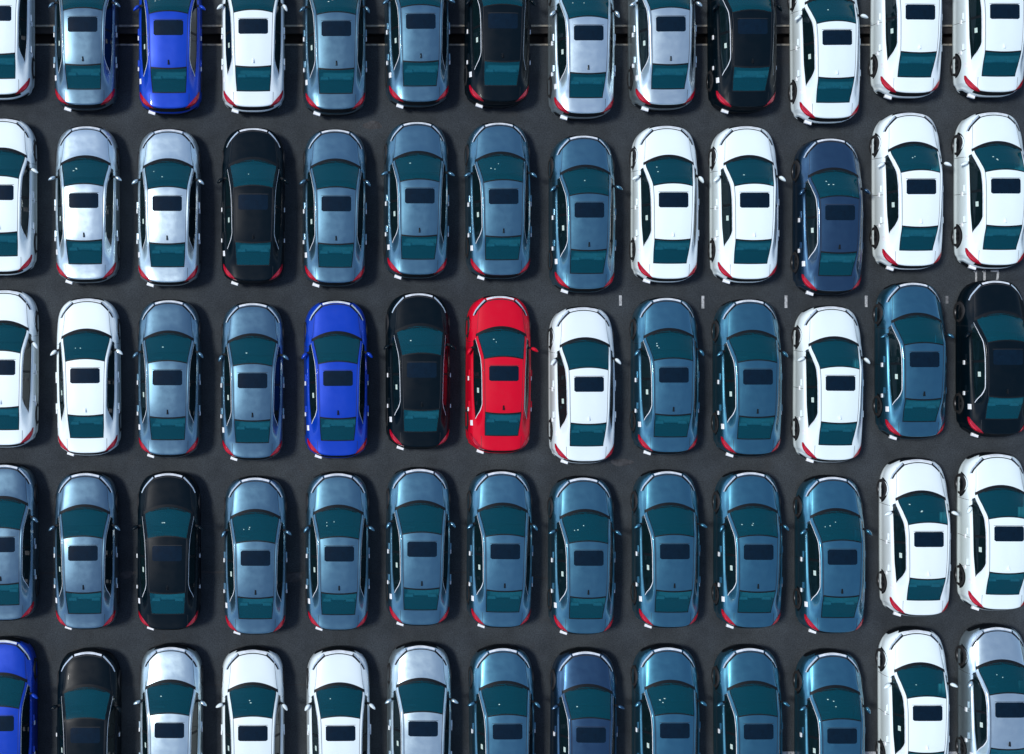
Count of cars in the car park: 65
